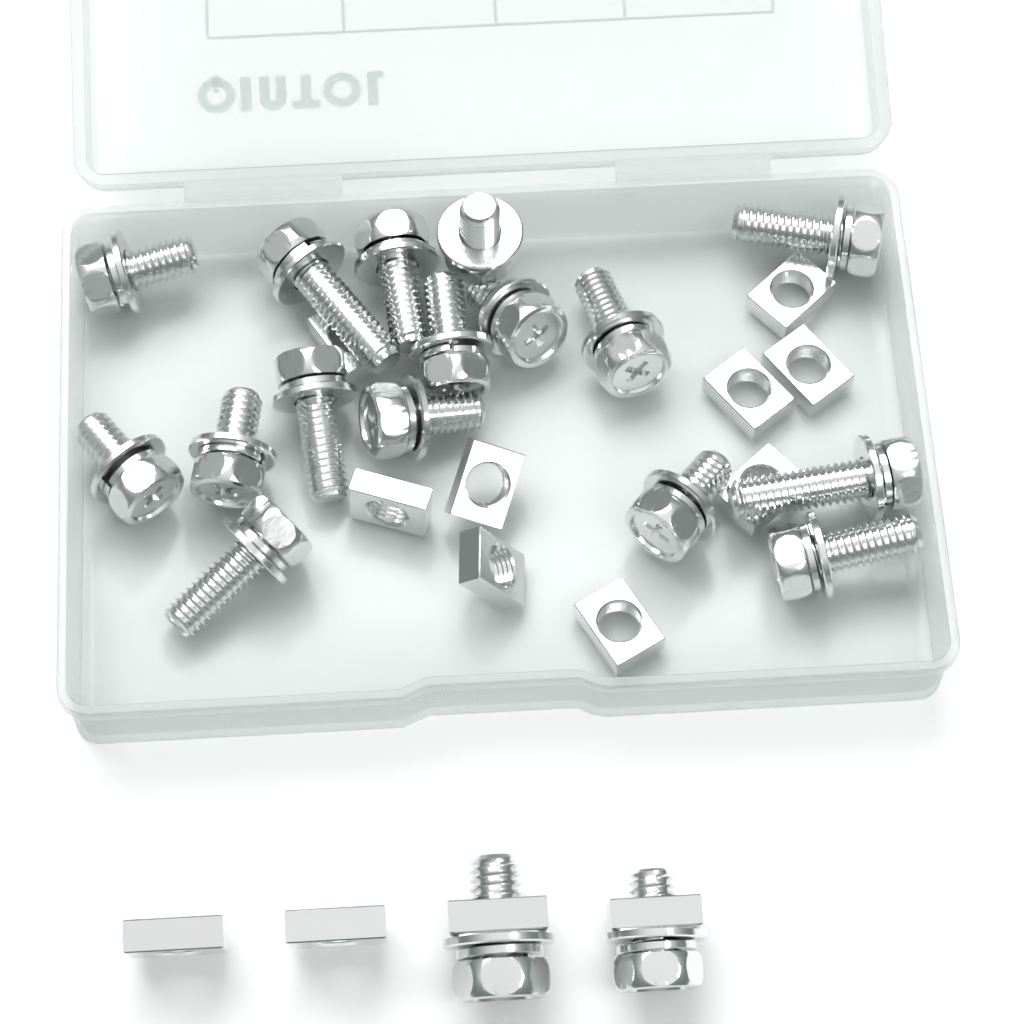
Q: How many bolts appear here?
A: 18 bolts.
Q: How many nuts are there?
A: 13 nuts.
